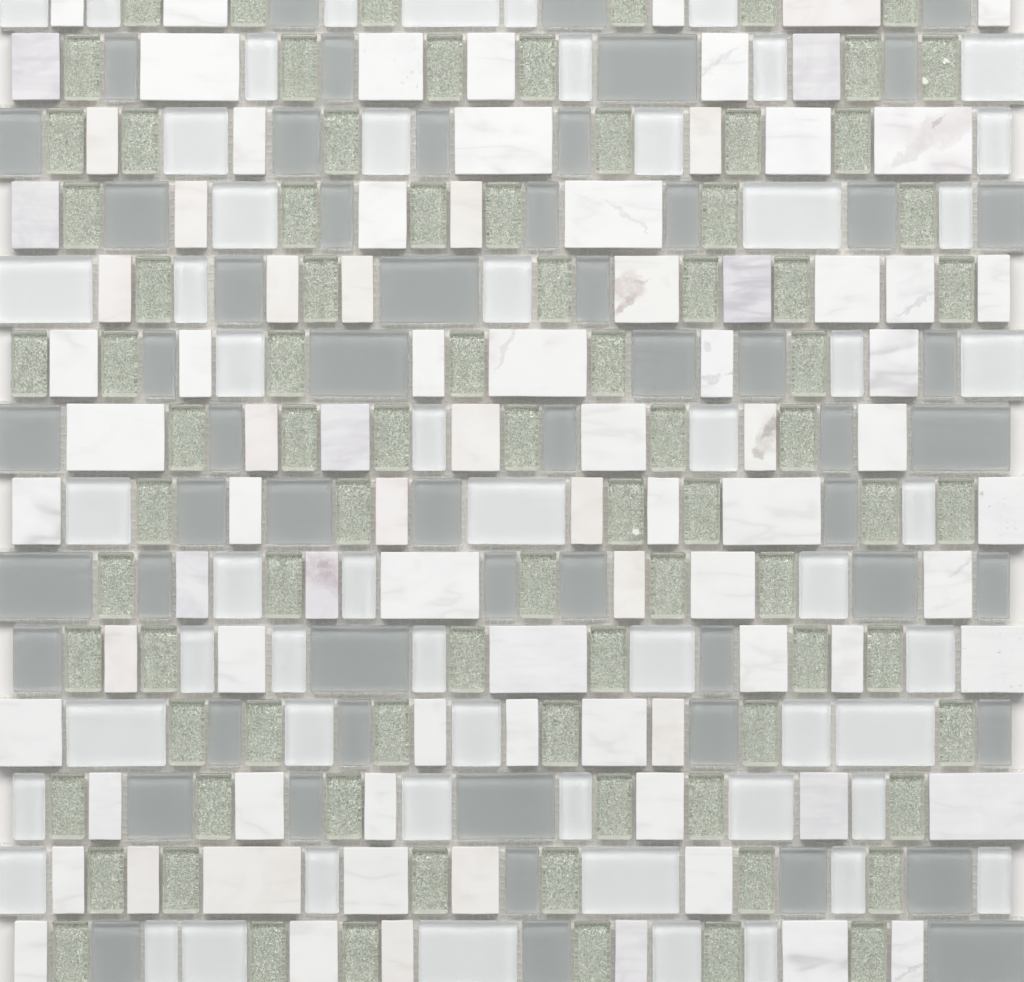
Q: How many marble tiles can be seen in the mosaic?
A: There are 85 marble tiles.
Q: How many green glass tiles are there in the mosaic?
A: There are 83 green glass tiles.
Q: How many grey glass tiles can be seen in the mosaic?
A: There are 56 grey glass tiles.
